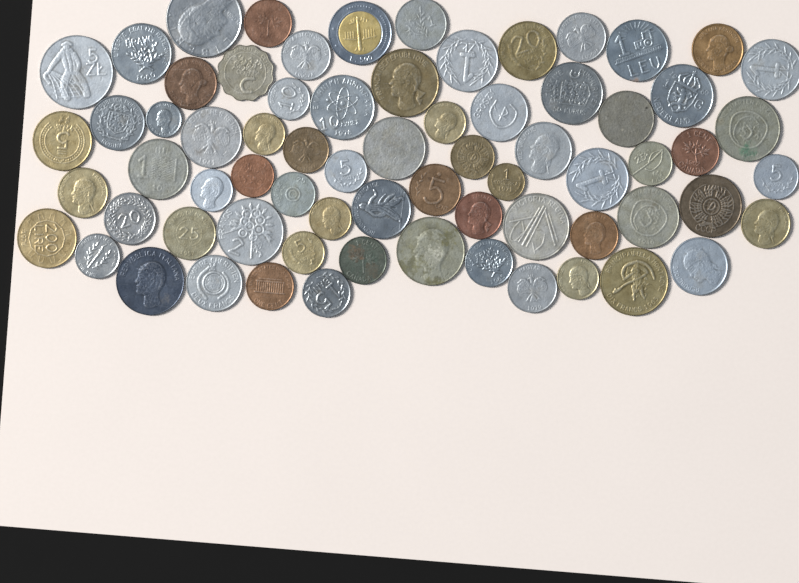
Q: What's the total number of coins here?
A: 70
